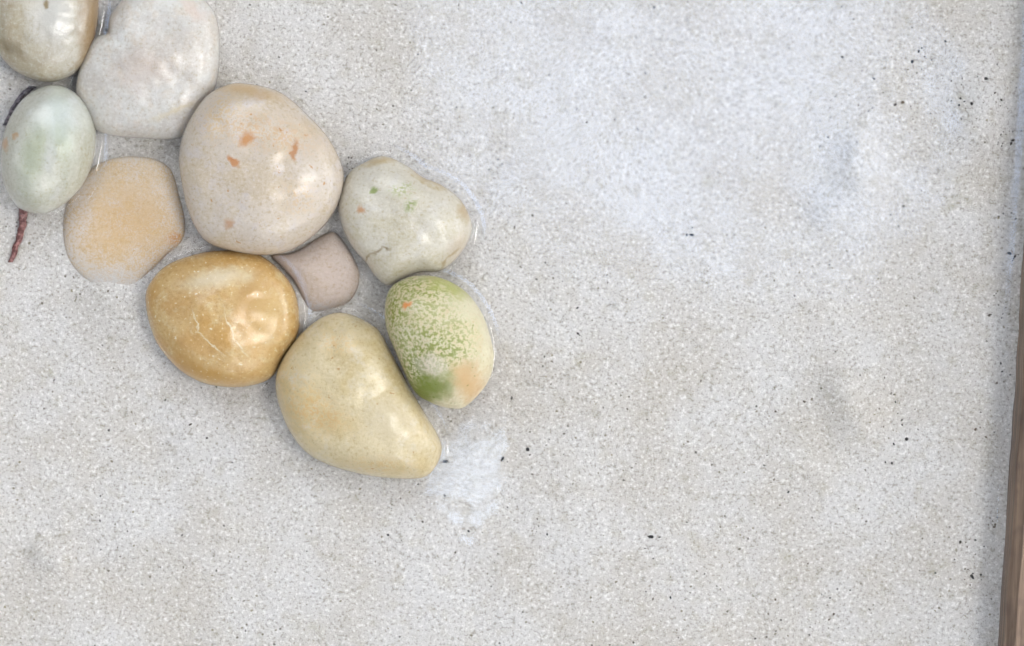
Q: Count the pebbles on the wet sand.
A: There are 10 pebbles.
